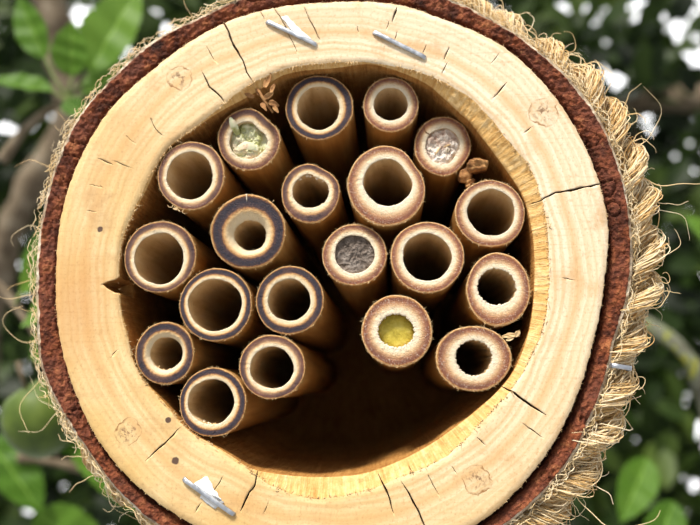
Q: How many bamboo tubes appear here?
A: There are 20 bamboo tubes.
